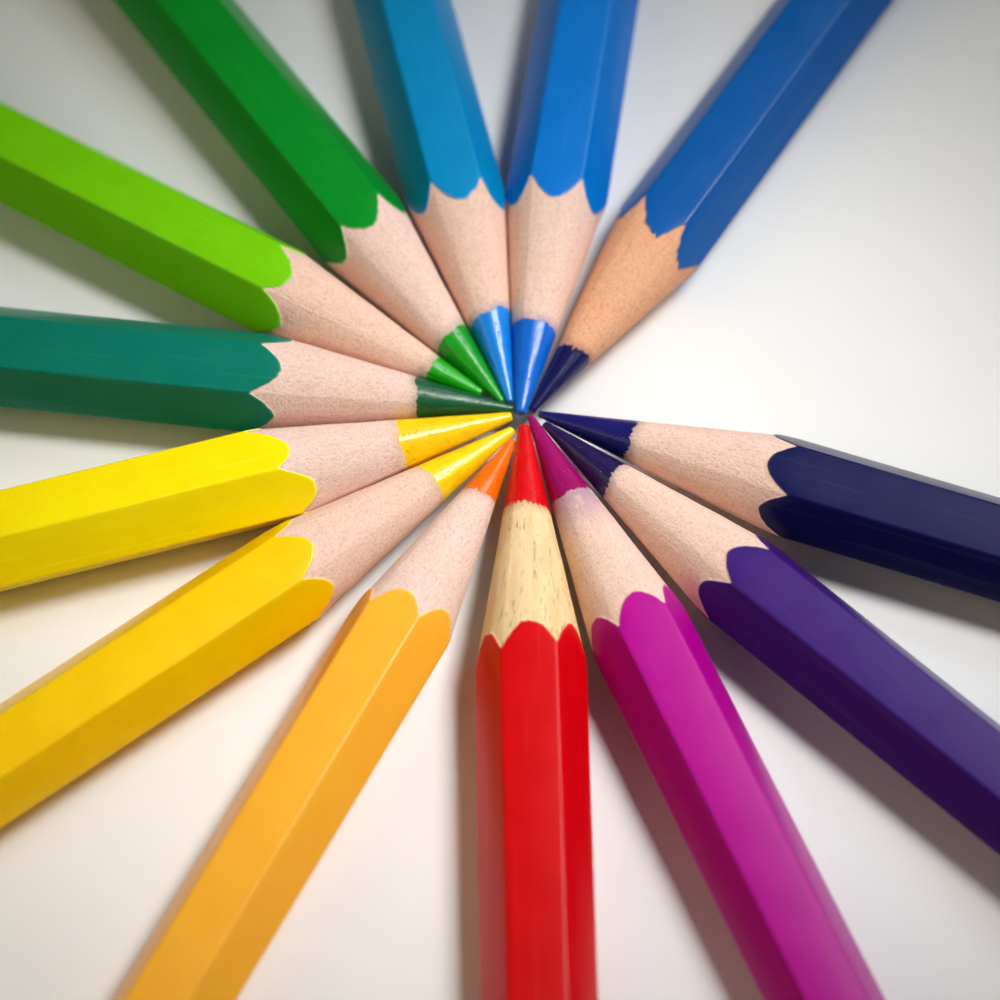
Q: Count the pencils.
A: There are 13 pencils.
